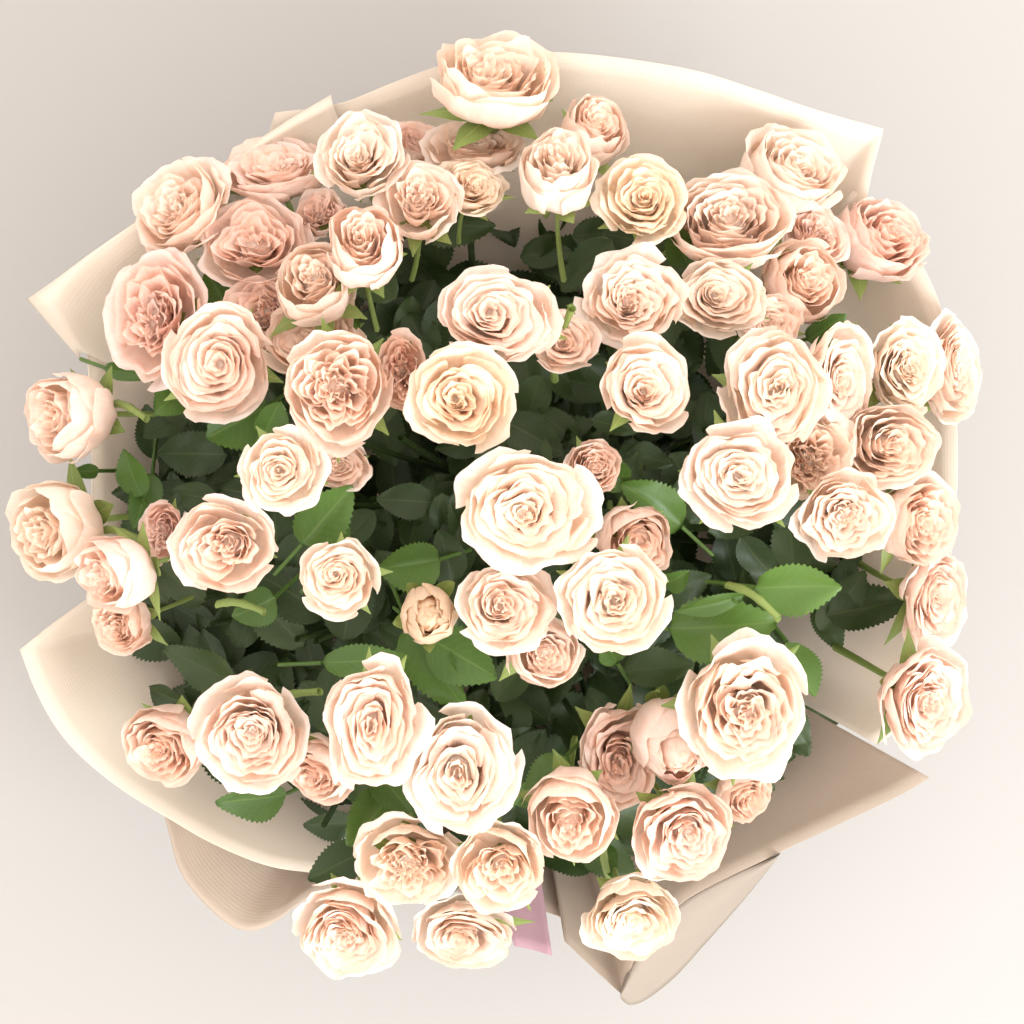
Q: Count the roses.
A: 76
